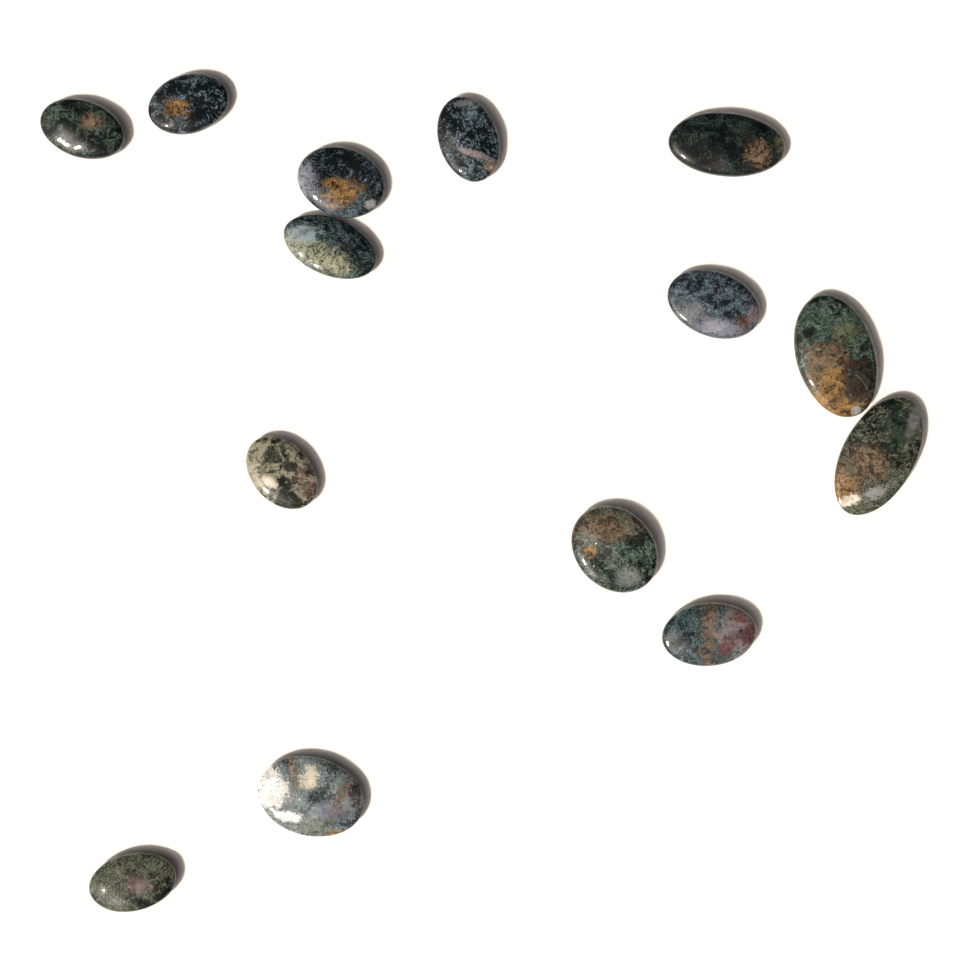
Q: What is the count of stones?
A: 14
